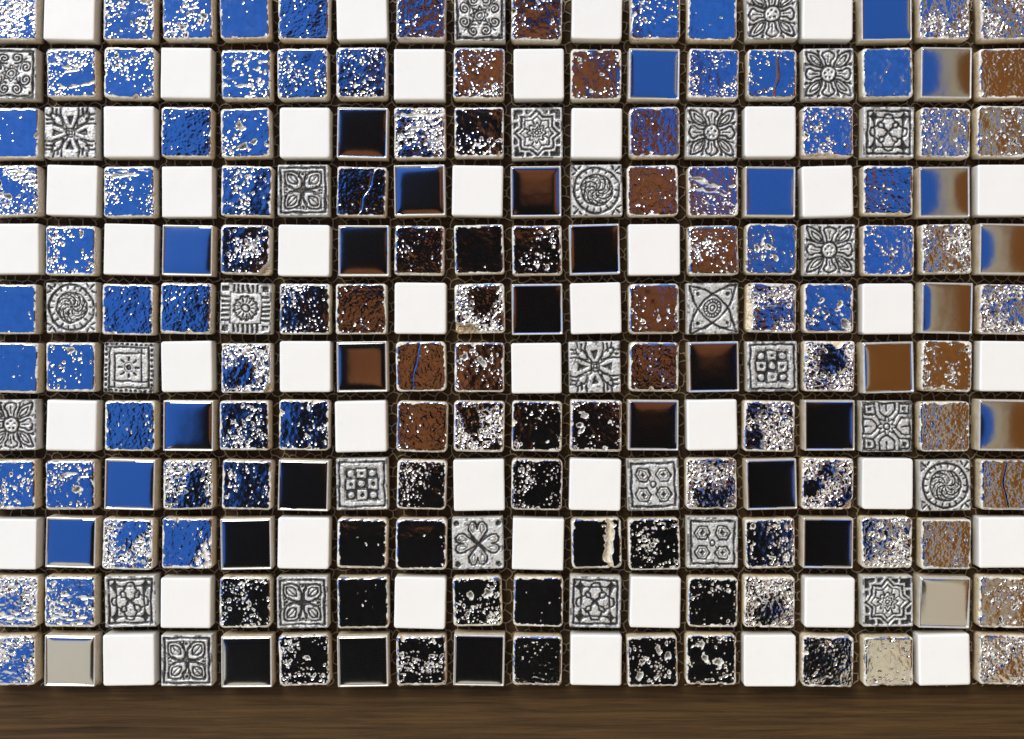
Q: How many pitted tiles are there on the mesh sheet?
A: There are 110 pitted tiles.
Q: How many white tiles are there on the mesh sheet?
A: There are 45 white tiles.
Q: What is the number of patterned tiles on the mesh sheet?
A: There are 29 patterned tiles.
